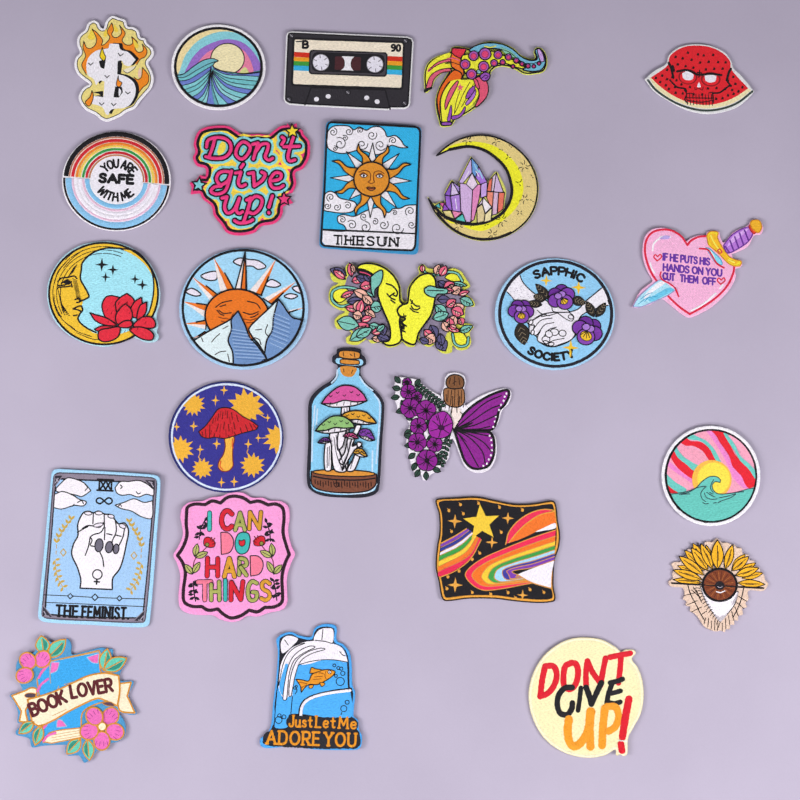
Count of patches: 25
